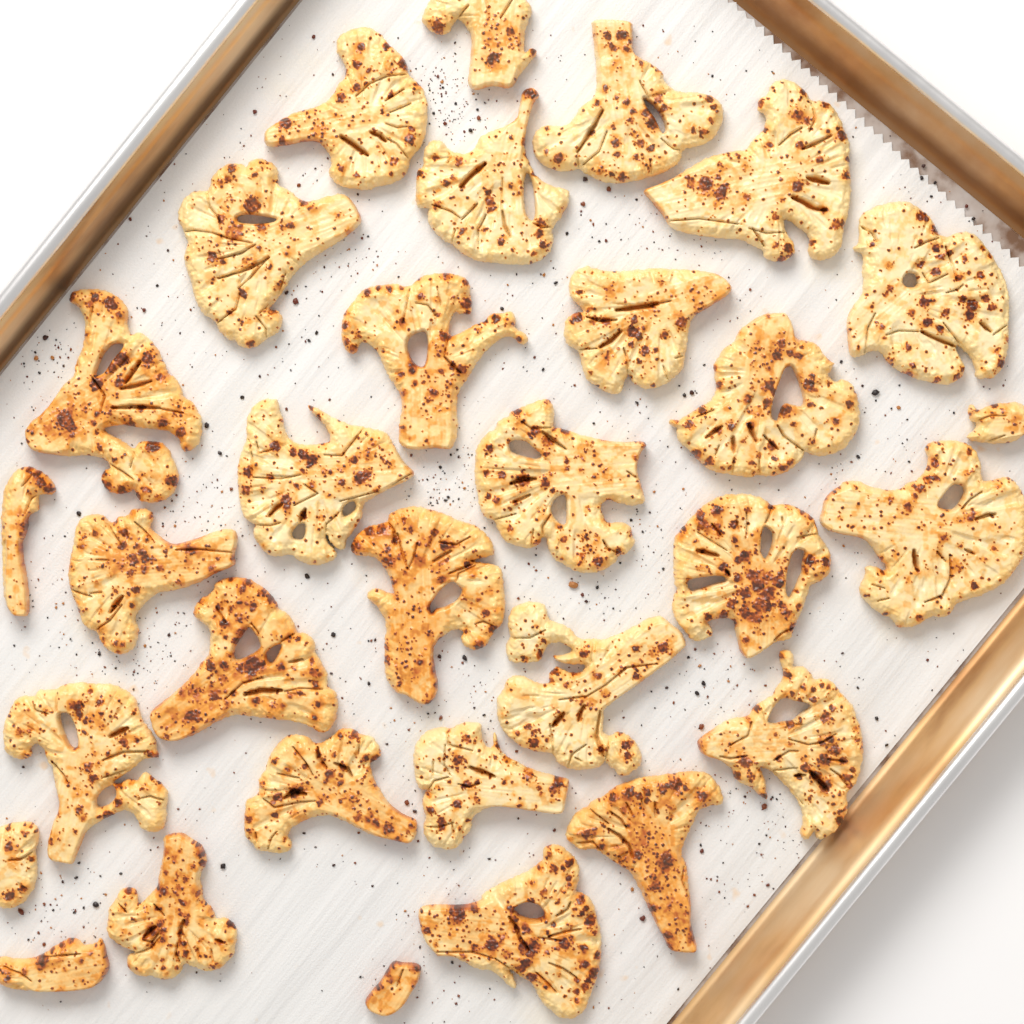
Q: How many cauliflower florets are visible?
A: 31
